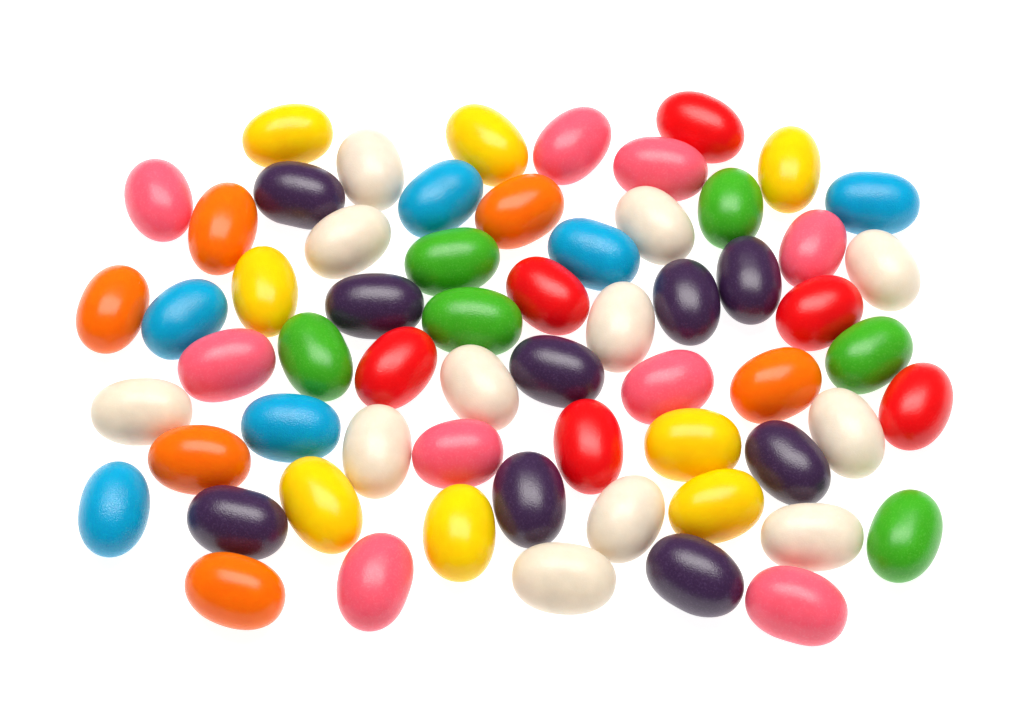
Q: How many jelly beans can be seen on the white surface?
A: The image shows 62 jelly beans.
